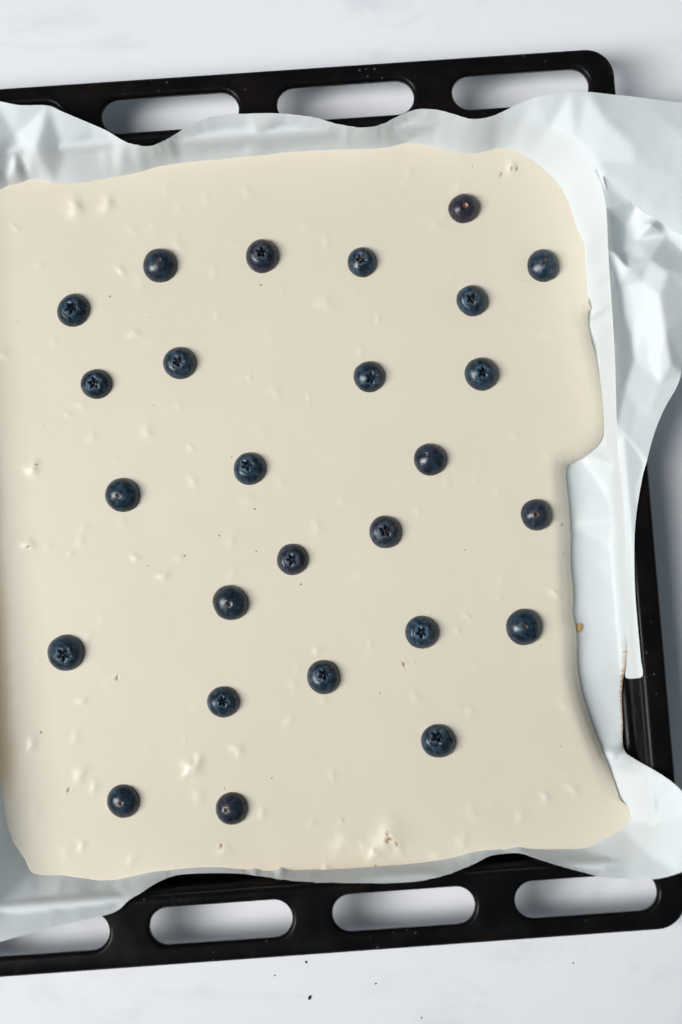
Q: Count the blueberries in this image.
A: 26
